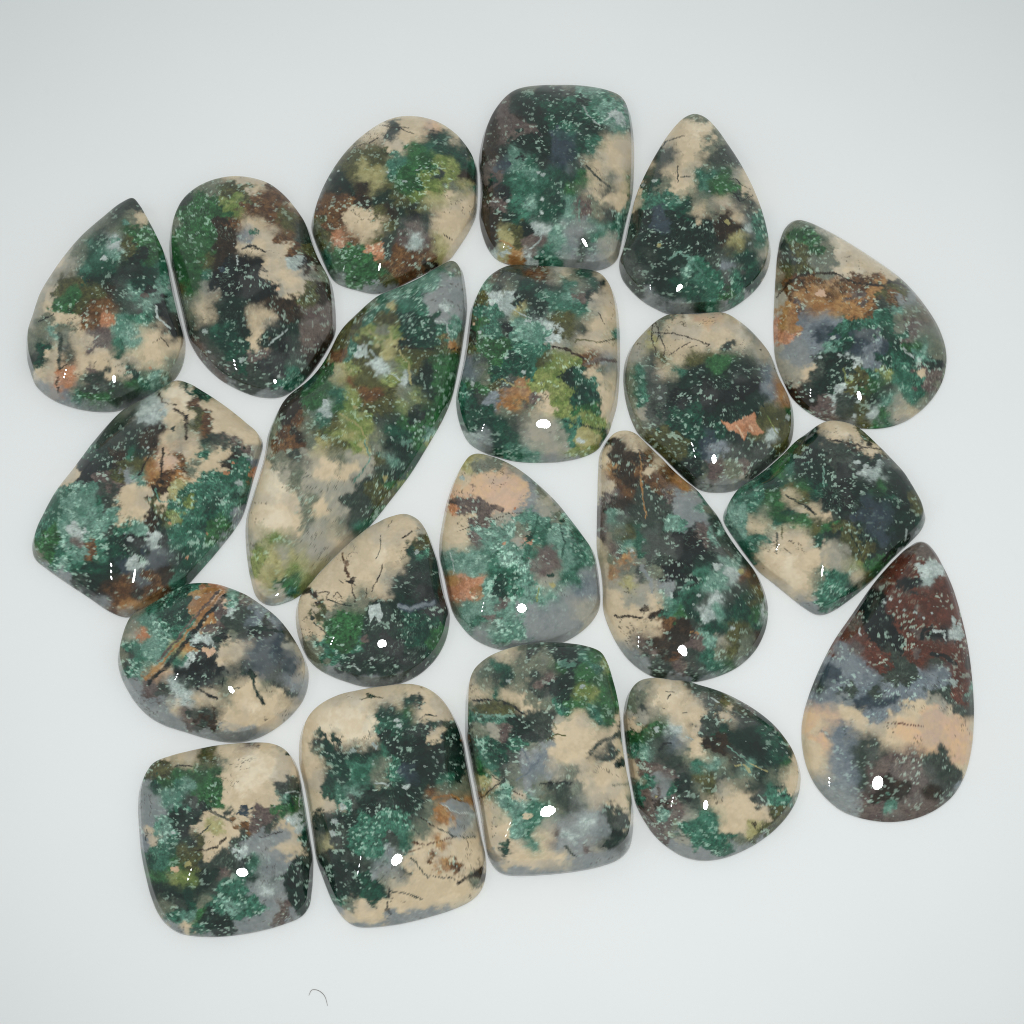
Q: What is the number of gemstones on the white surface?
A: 20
